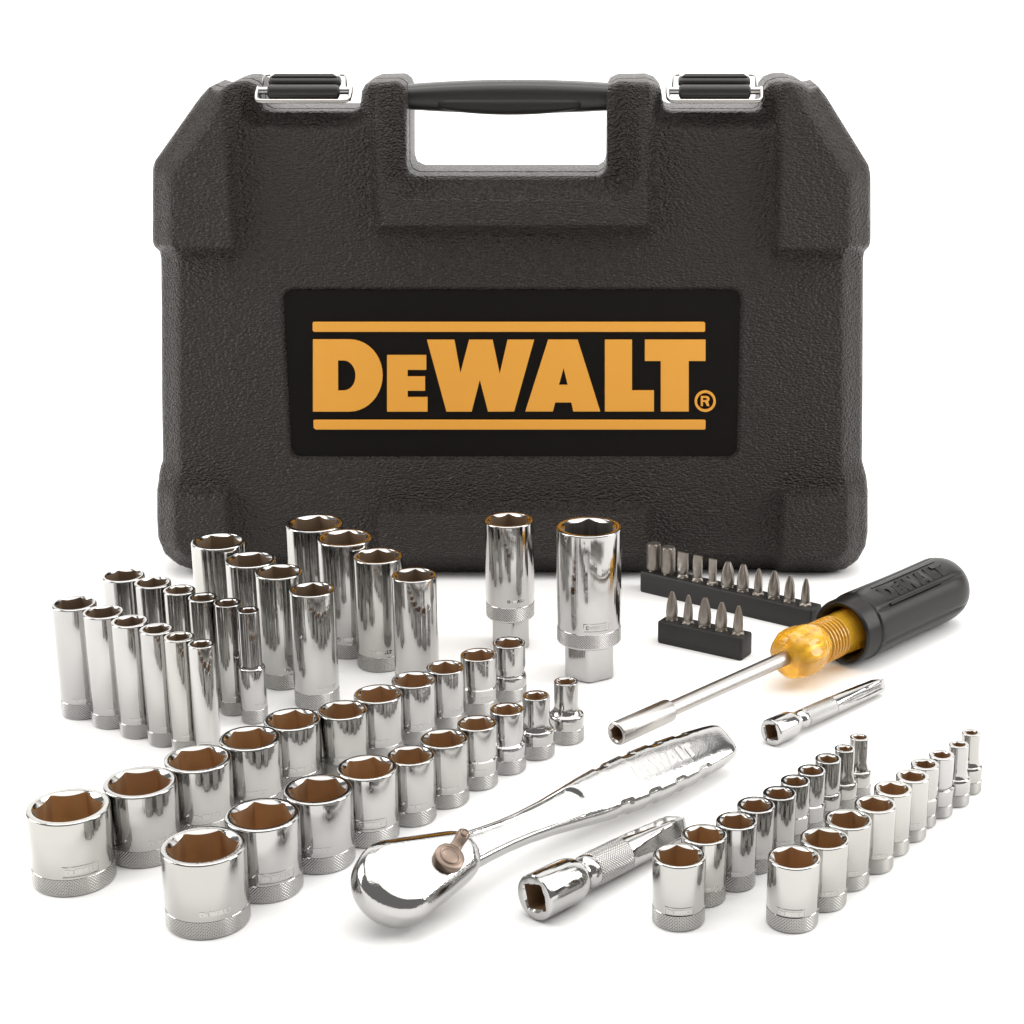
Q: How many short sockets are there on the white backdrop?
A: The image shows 41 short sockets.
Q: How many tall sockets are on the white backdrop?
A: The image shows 22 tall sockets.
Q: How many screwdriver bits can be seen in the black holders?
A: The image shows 16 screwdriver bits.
